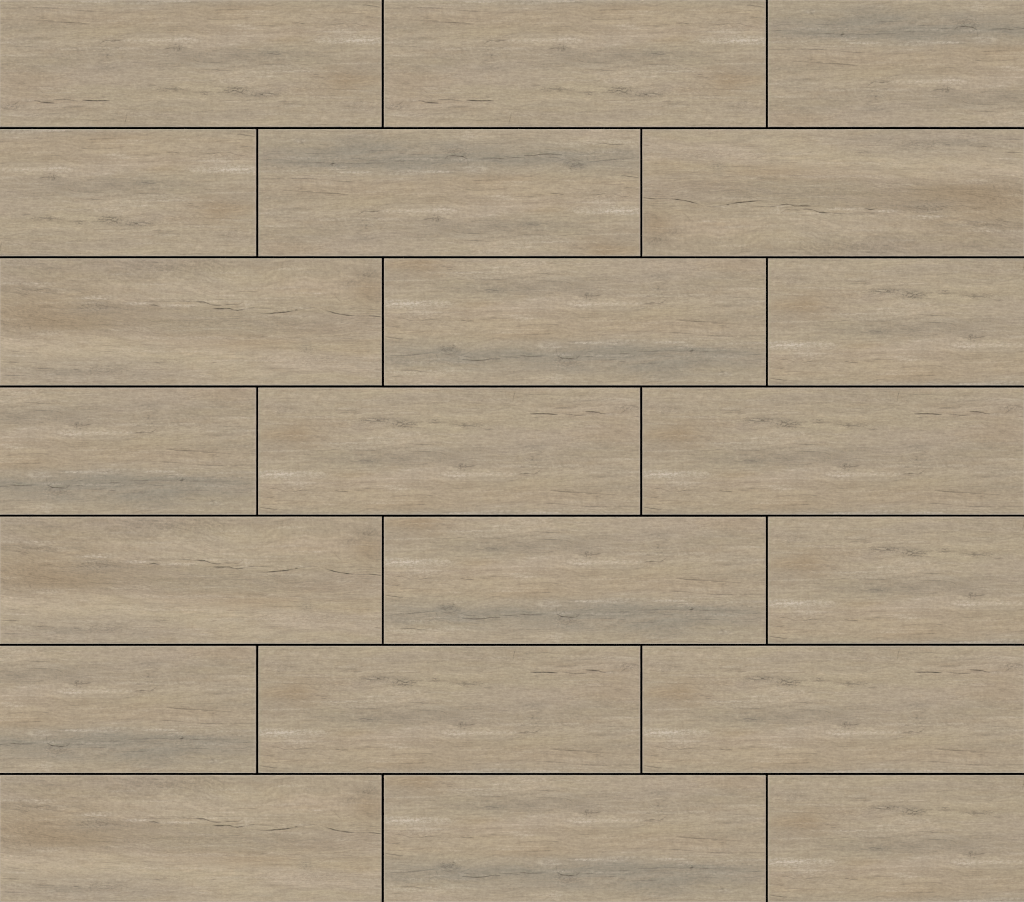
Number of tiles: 21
